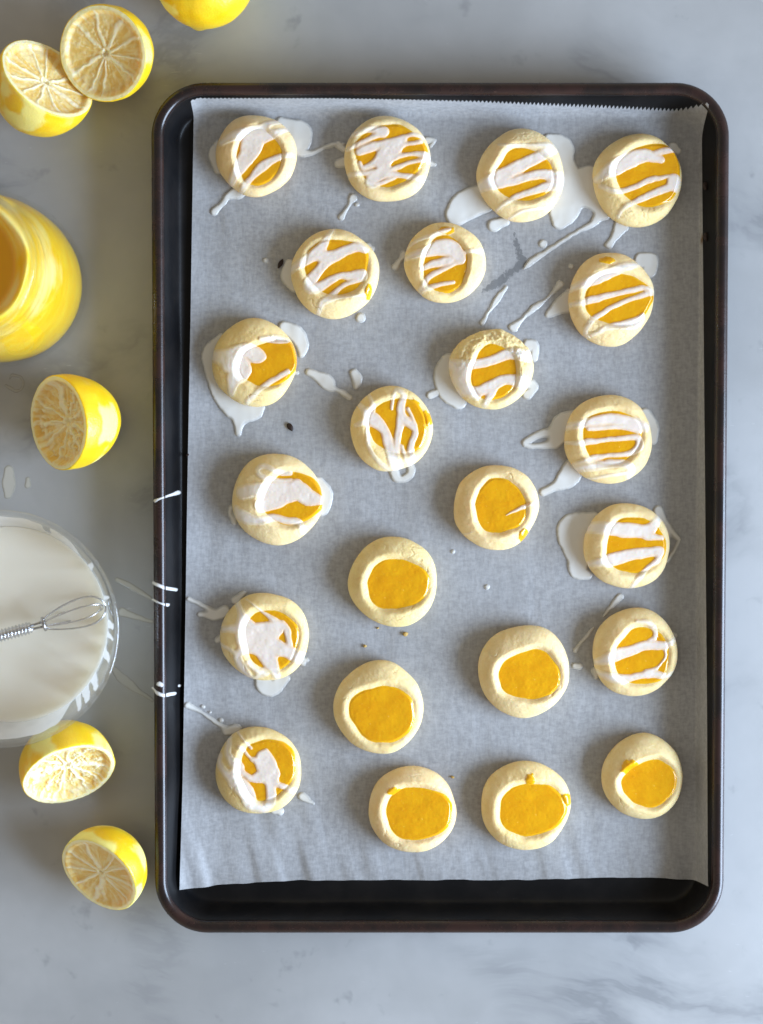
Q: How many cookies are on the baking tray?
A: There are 23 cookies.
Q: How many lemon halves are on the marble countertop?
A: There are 6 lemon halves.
